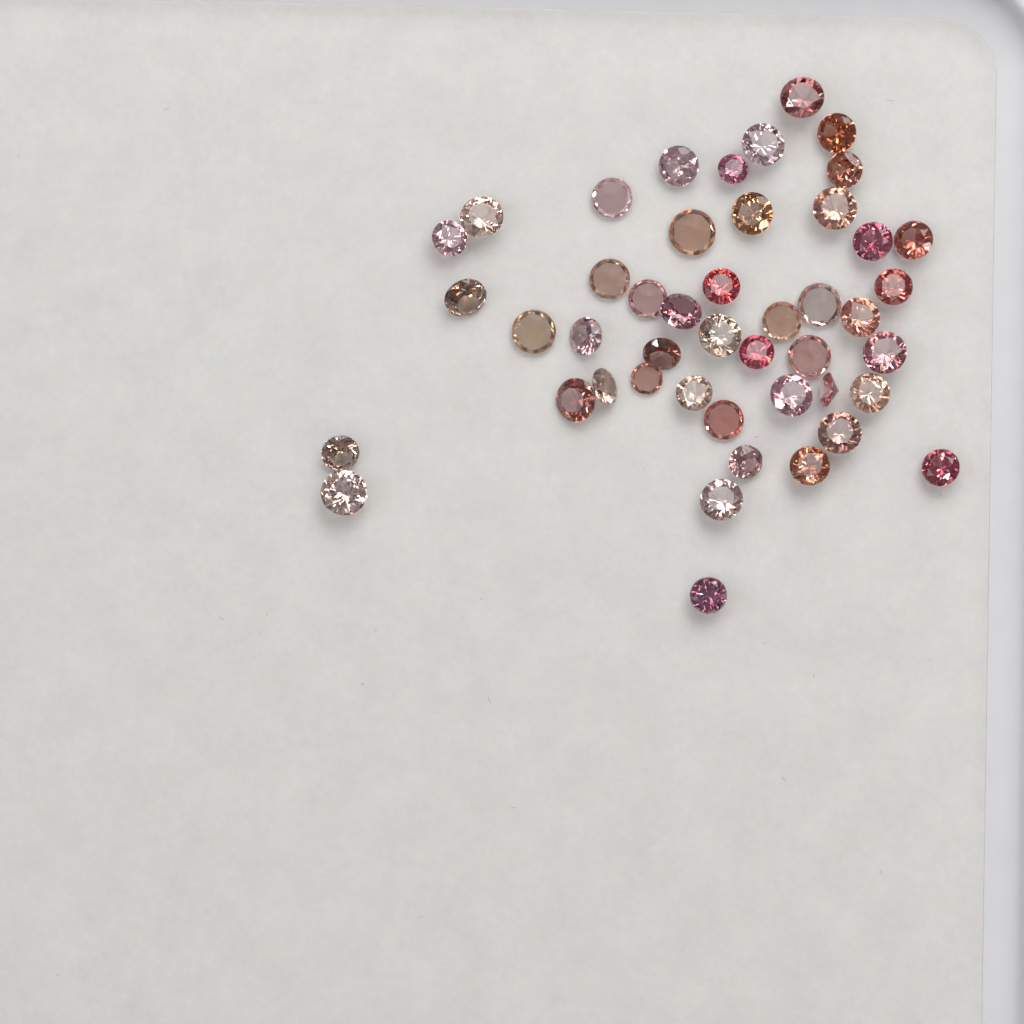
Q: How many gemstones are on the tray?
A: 46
